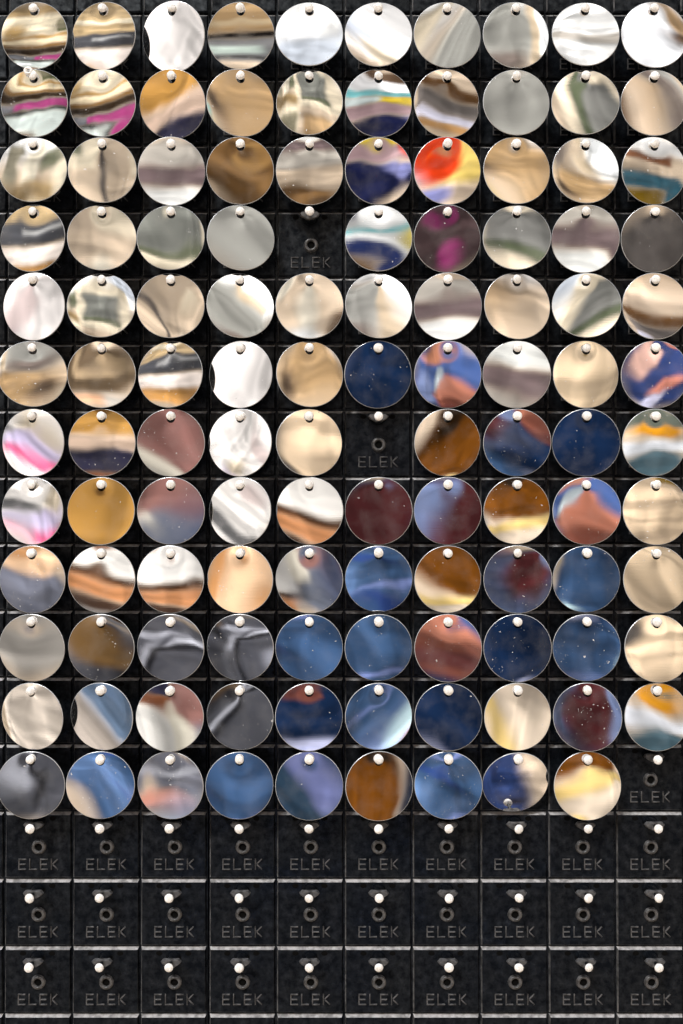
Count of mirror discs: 117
